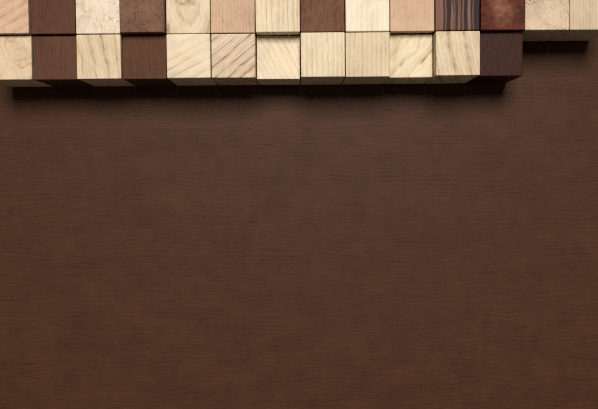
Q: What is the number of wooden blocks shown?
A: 26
